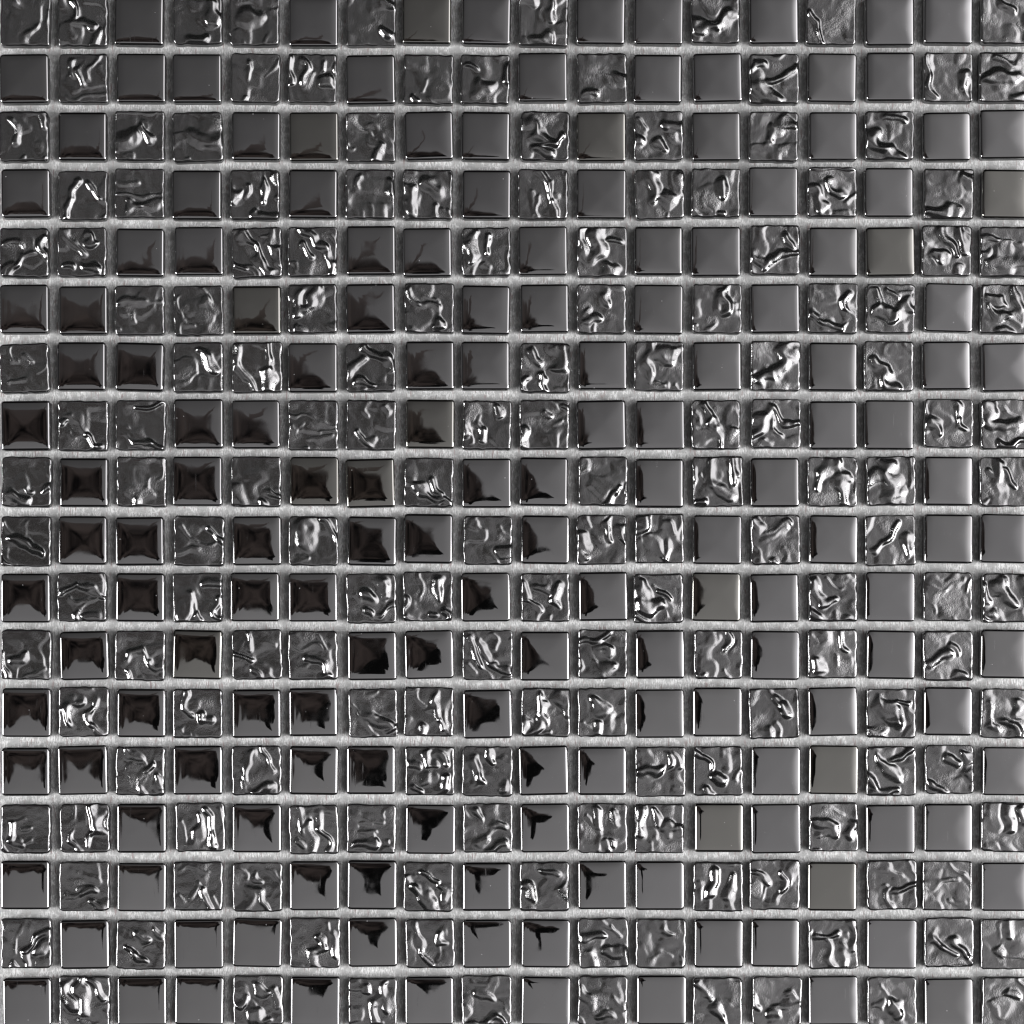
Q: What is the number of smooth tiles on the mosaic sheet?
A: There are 163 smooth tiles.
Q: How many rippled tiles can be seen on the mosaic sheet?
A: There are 161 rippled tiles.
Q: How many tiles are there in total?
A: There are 324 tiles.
